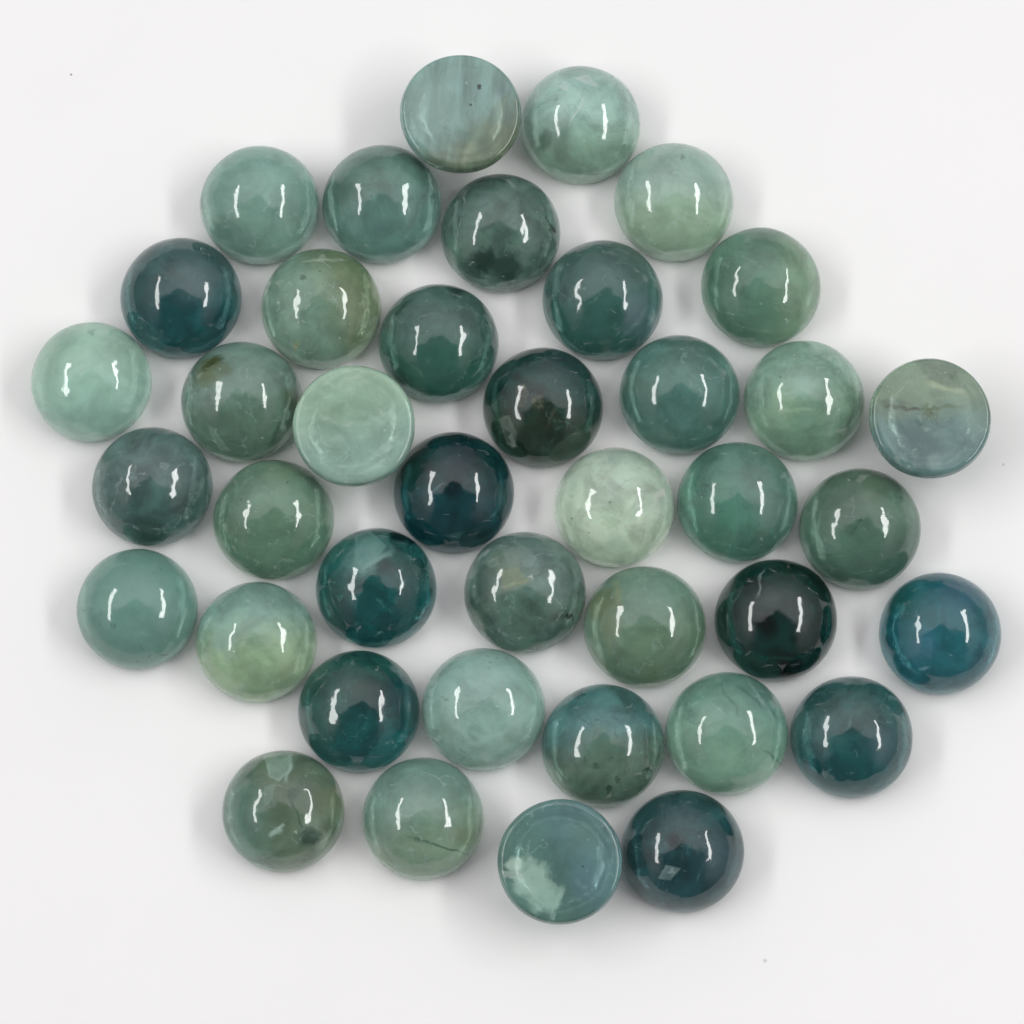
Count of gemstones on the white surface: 40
